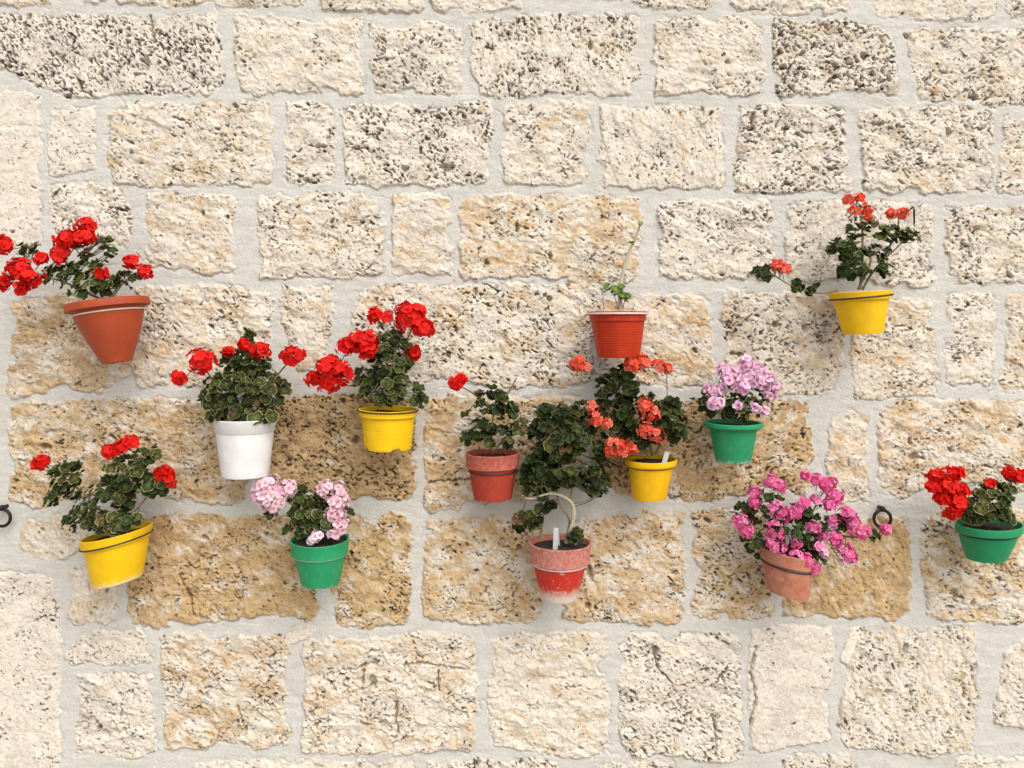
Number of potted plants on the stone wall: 13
